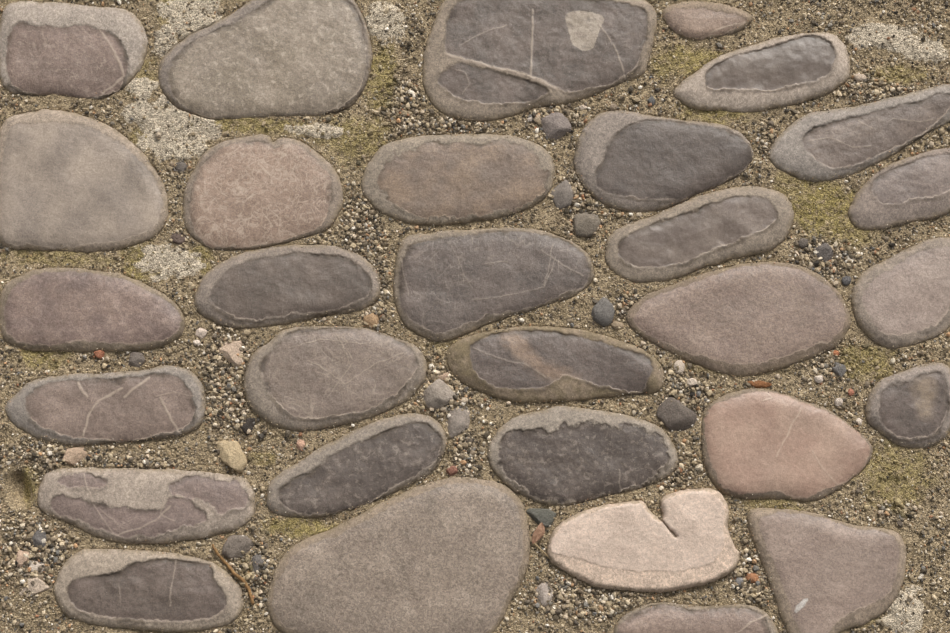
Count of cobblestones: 30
